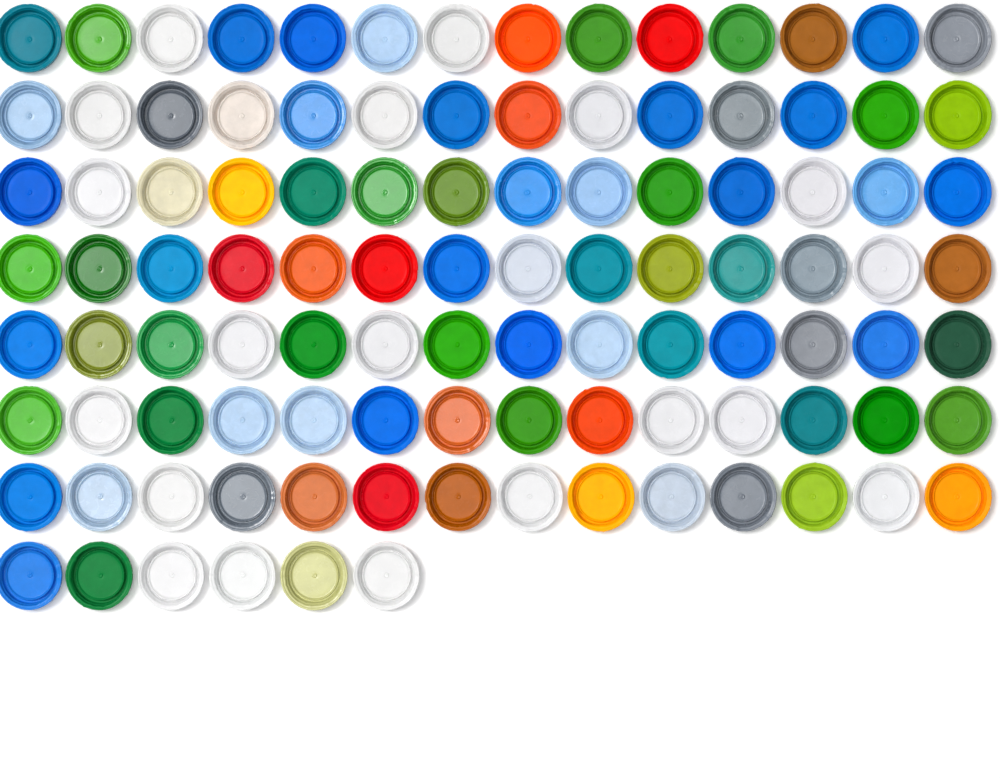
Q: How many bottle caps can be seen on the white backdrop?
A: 104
